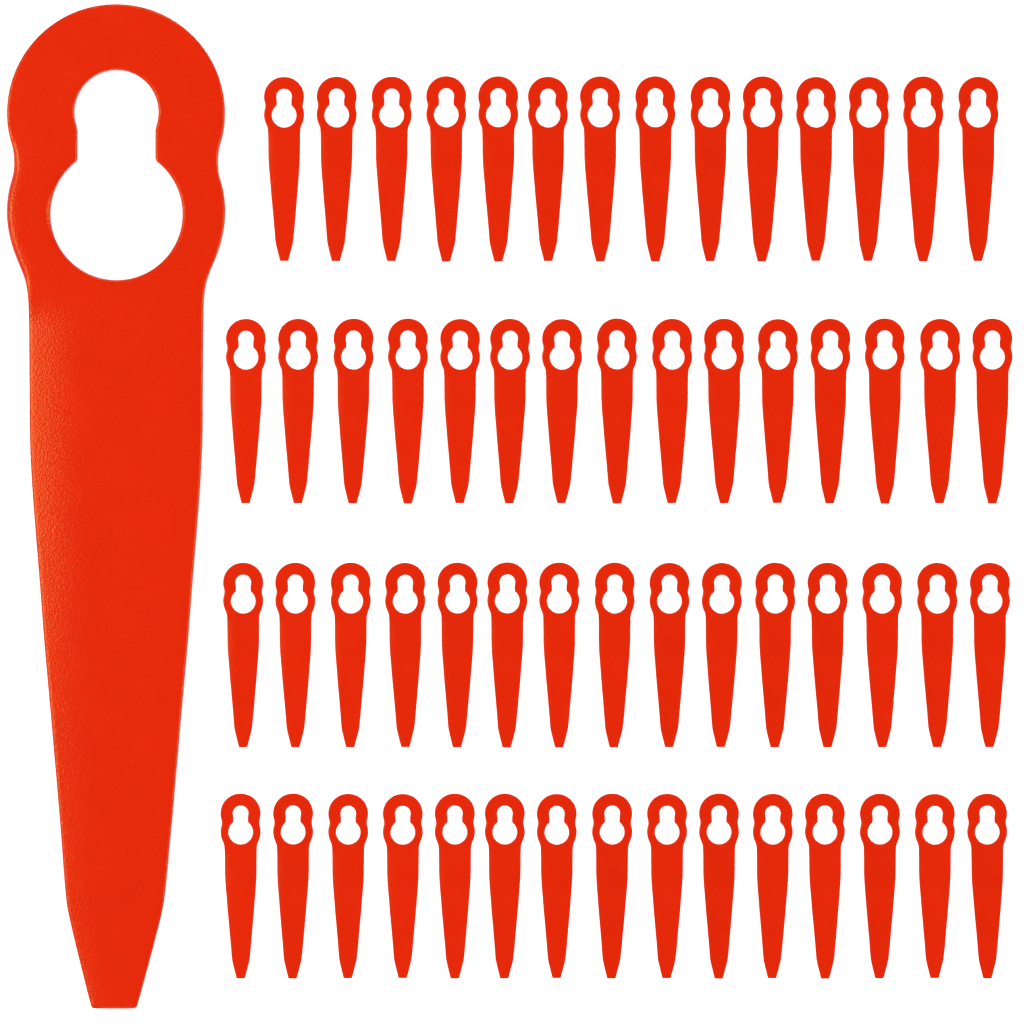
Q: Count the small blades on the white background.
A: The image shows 59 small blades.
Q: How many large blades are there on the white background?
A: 1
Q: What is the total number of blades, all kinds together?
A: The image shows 60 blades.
